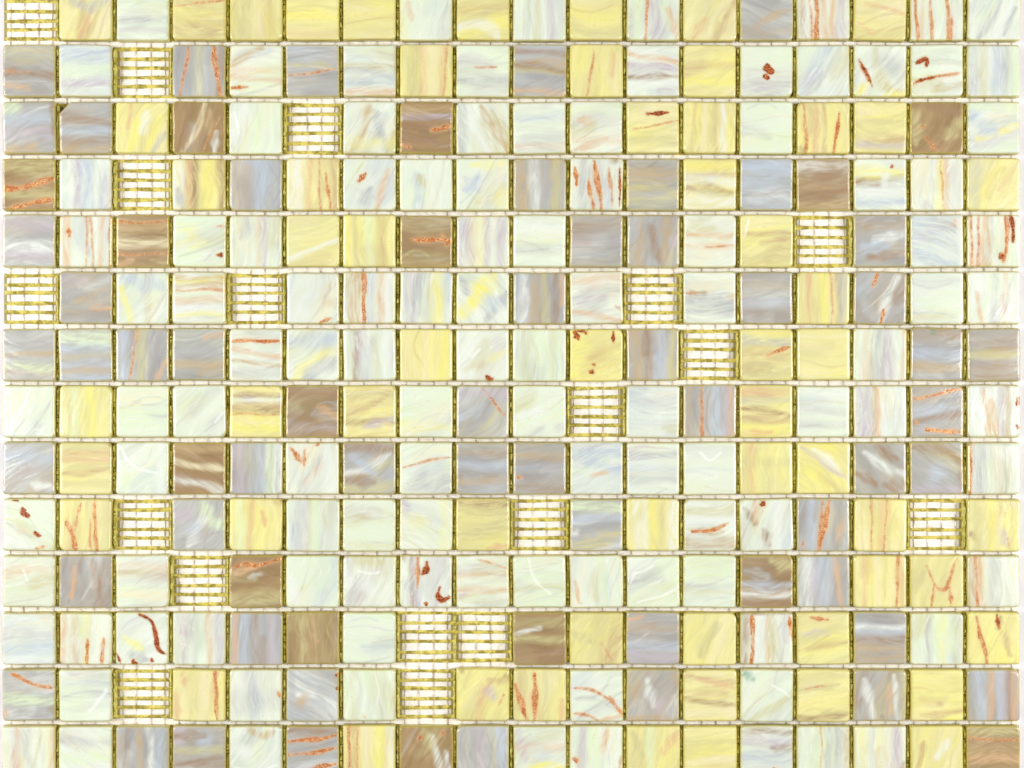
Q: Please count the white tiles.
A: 108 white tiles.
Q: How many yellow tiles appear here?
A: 58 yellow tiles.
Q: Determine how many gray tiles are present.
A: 53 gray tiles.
